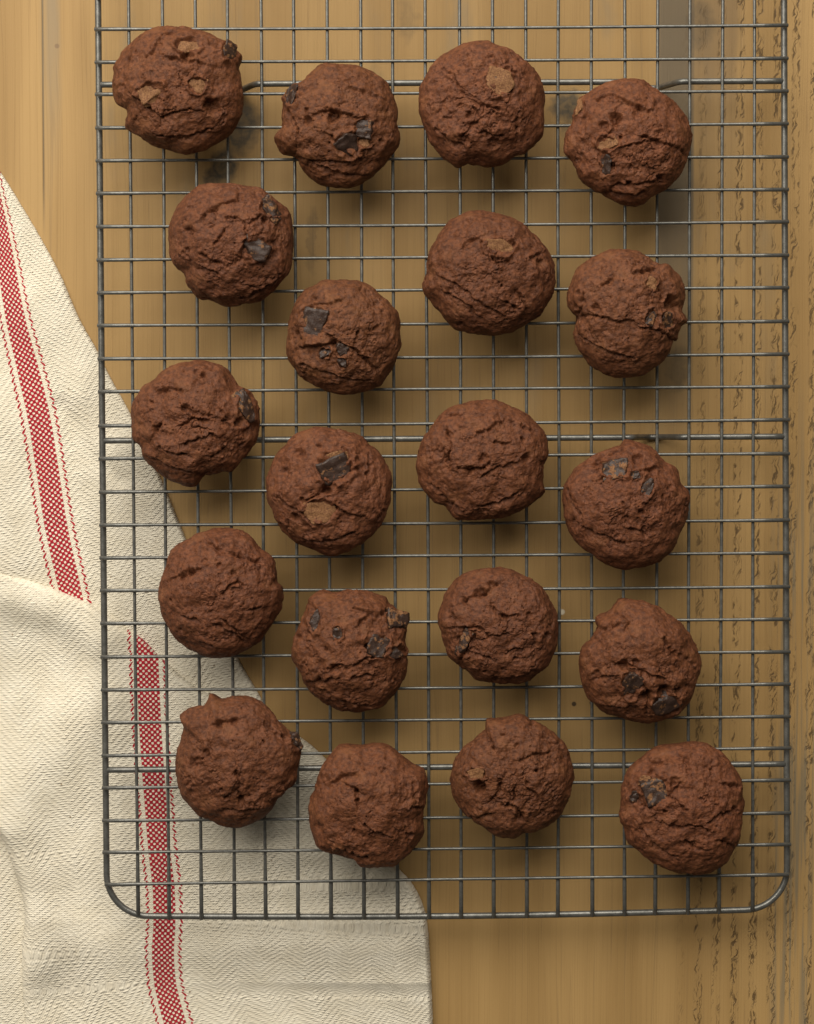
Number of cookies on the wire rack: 20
